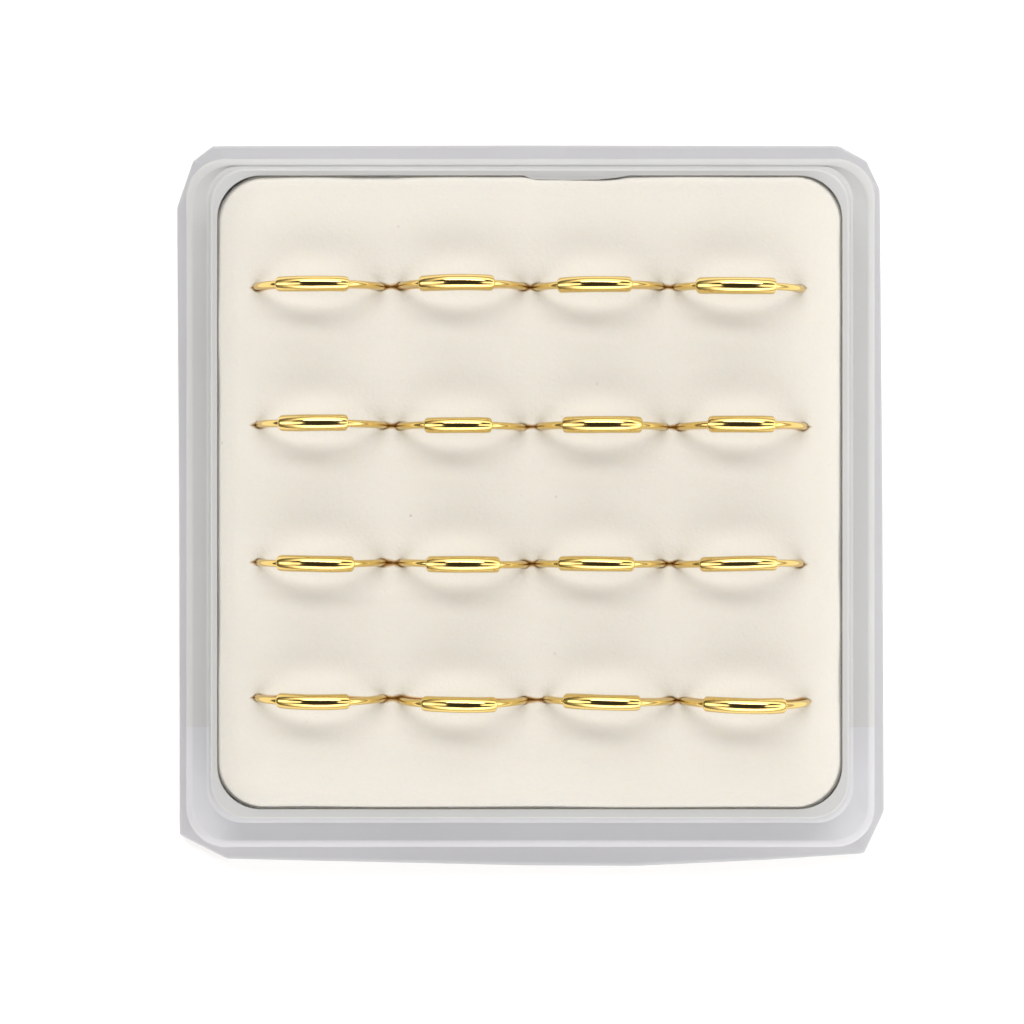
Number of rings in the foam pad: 16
